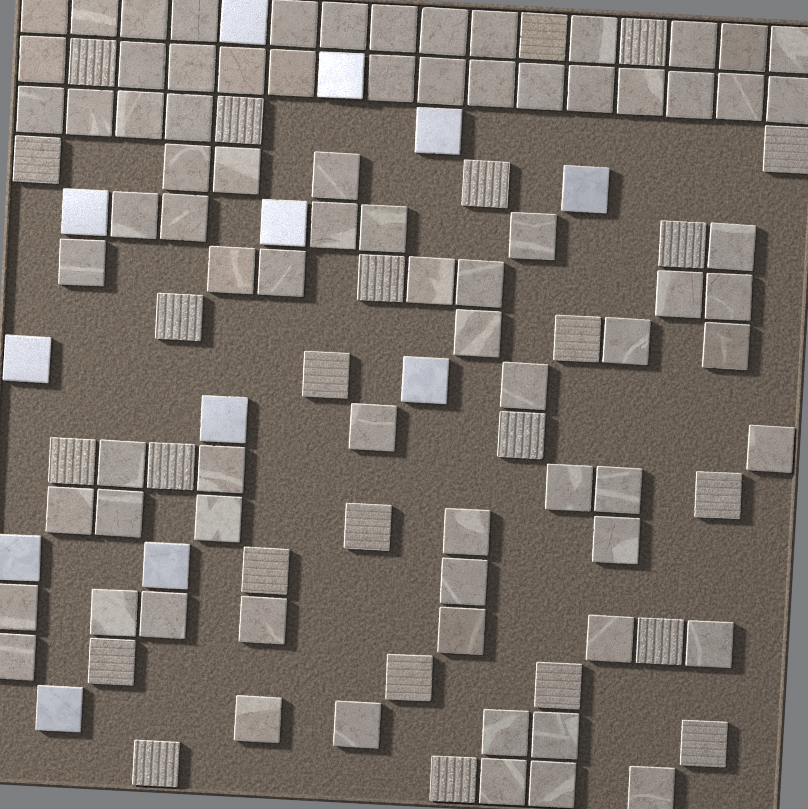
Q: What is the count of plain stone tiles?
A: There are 23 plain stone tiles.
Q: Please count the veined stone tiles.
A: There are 55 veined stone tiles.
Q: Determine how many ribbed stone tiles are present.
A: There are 25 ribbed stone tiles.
